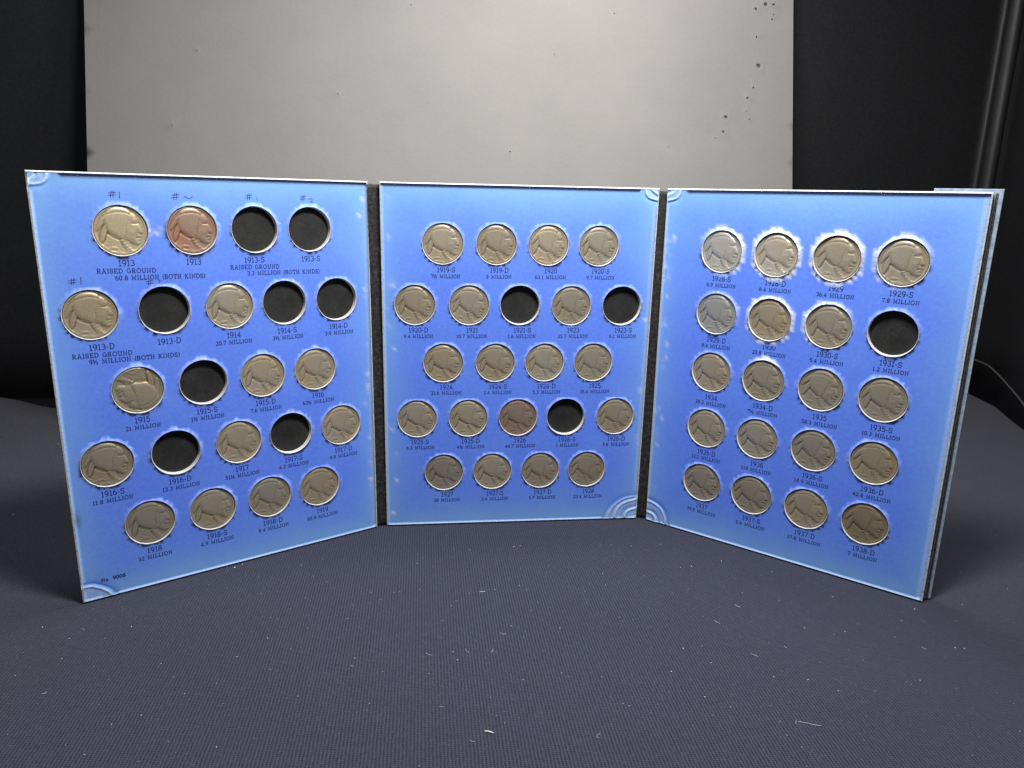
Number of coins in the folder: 52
